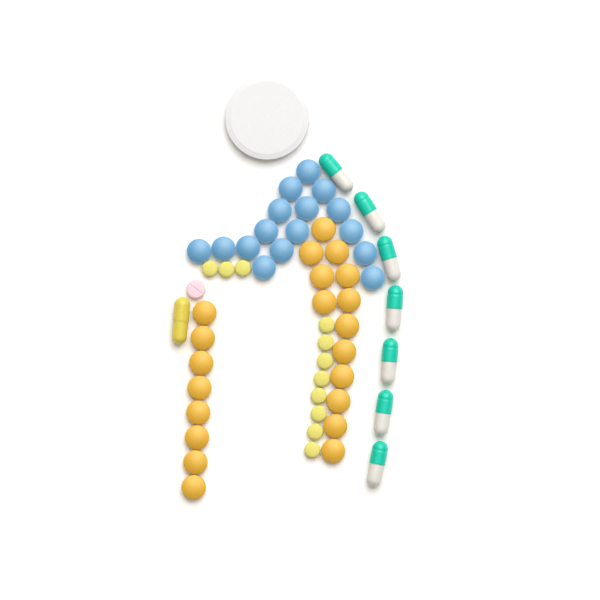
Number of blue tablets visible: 16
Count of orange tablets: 21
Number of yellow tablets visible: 11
